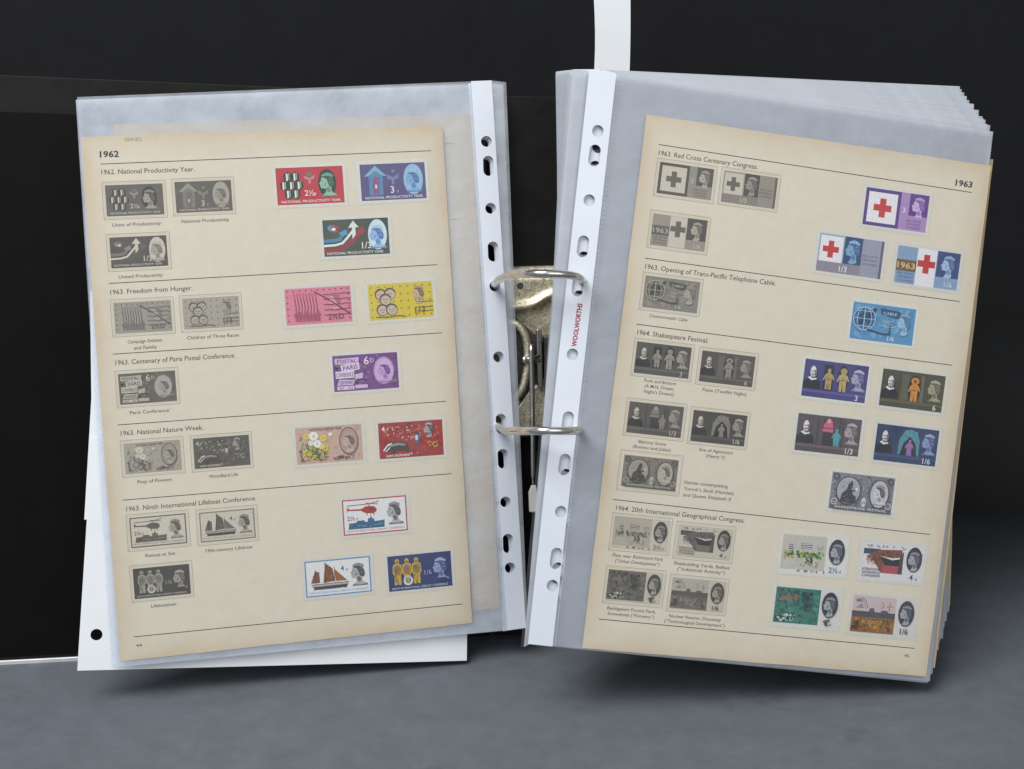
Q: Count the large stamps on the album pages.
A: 24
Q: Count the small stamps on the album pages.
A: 24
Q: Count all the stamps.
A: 48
